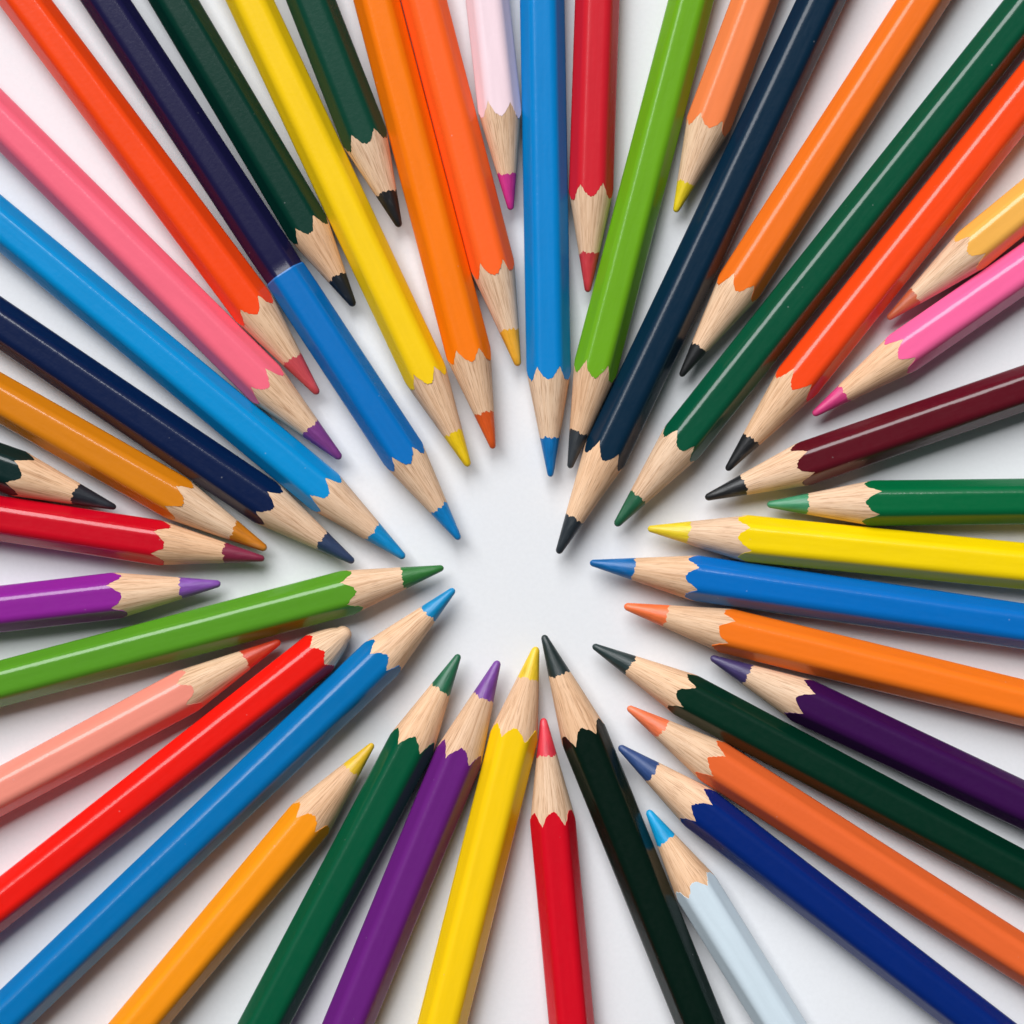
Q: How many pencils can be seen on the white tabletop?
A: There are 45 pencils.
